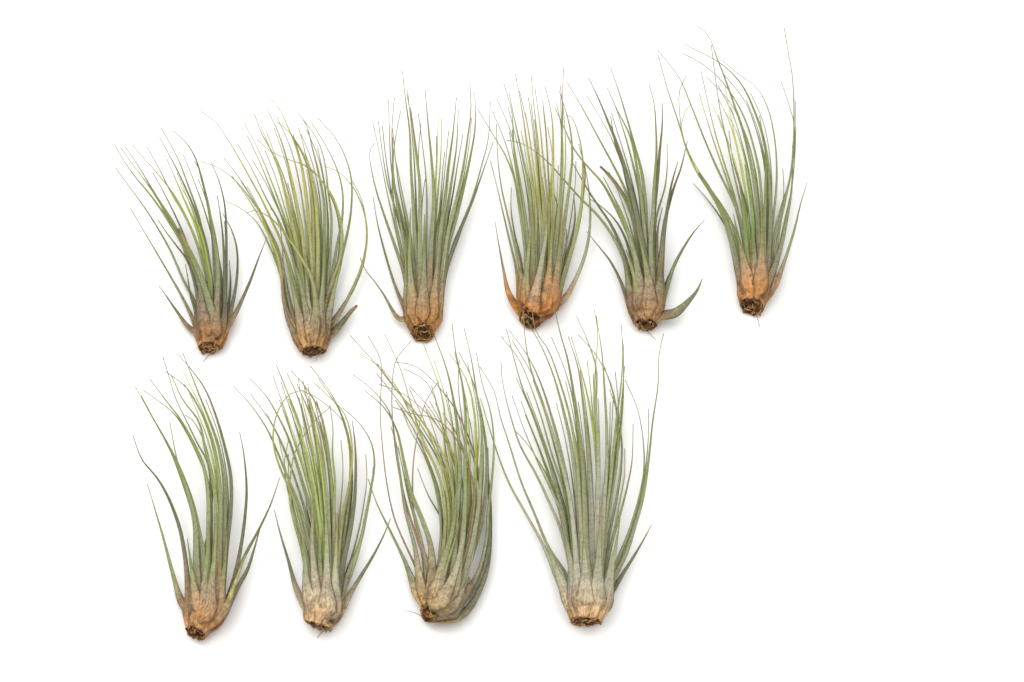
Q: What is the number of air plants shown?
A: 10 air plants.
